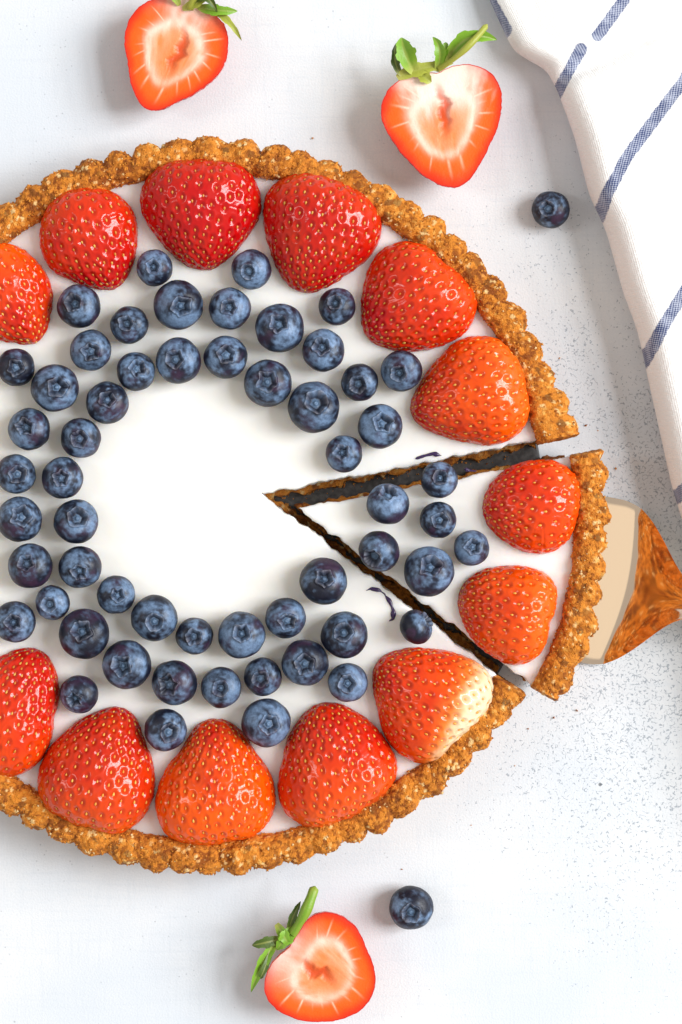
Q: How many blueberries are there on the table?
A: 58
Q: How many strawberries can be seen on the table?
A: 16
